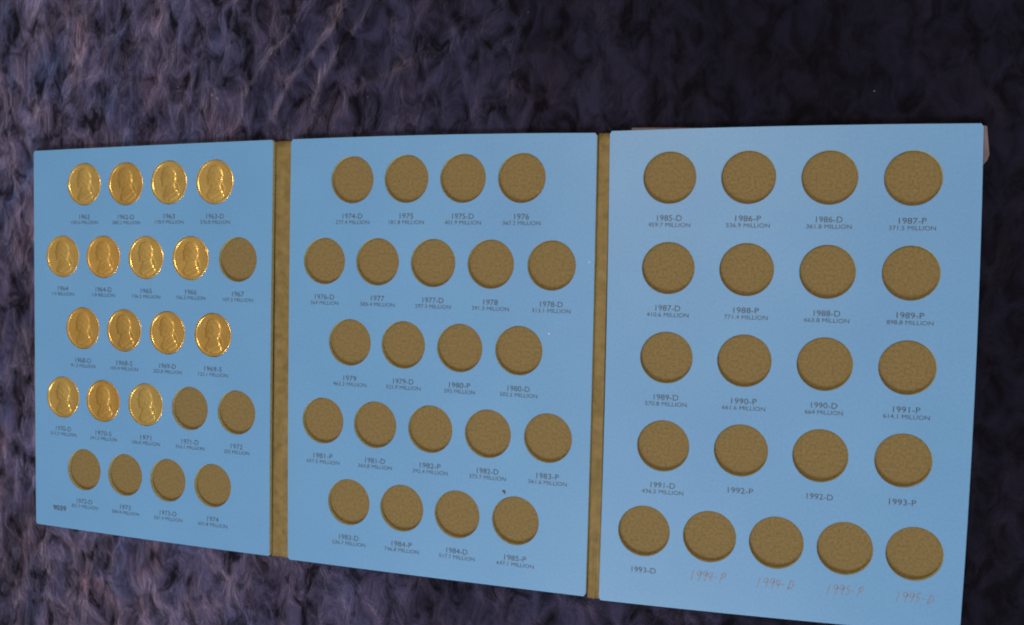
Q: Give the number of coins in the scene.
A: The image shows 15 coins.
